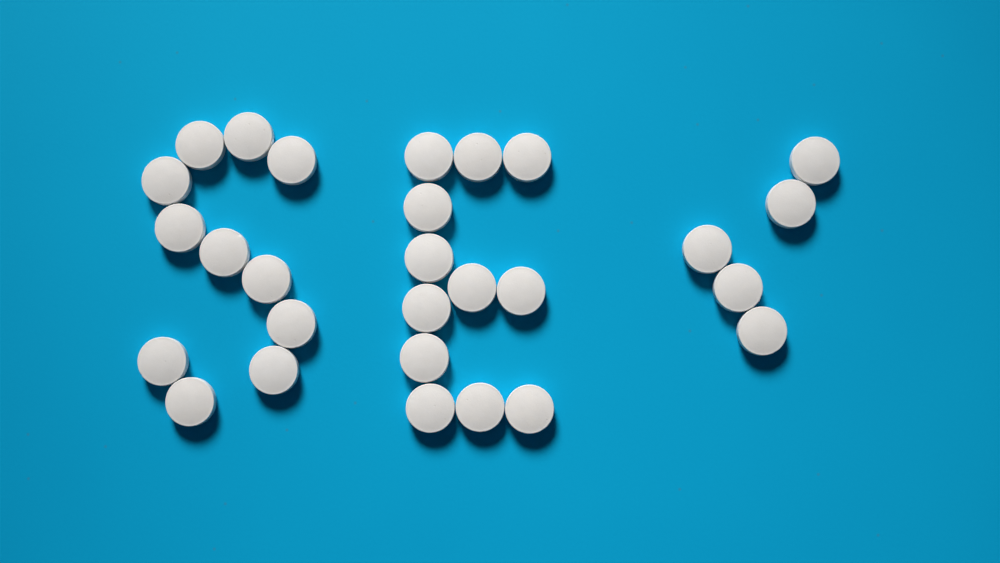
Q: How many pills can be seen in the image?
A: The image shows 28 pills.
